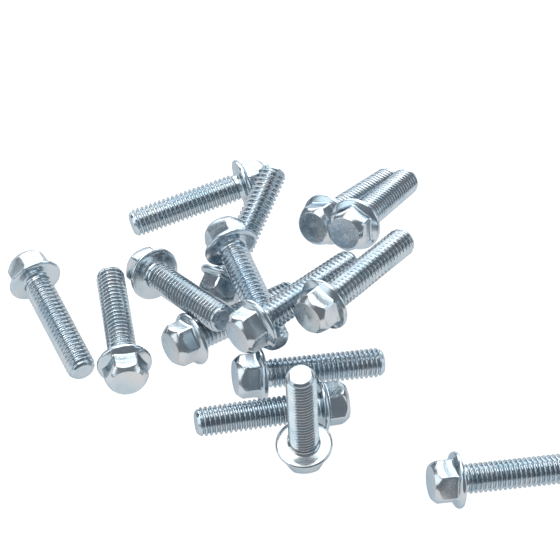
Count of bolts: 15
